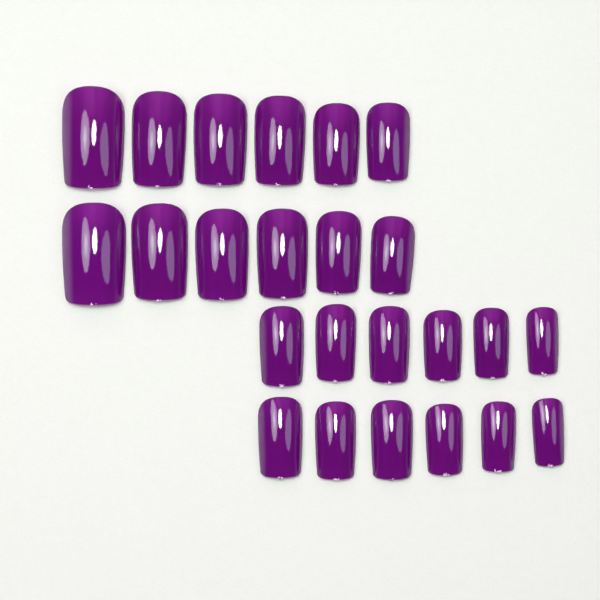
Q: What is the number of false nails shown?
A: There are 24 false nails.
